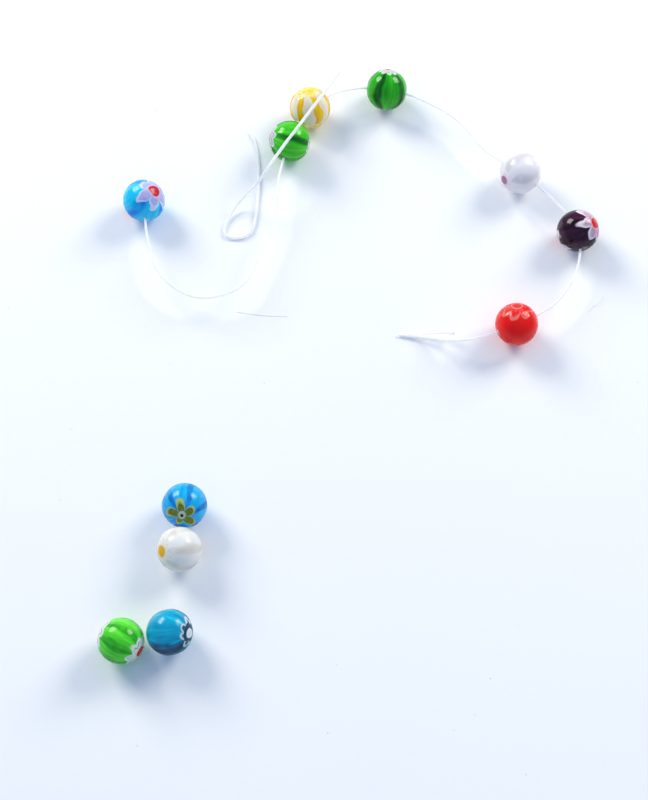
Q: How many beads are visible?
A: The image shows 11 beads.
